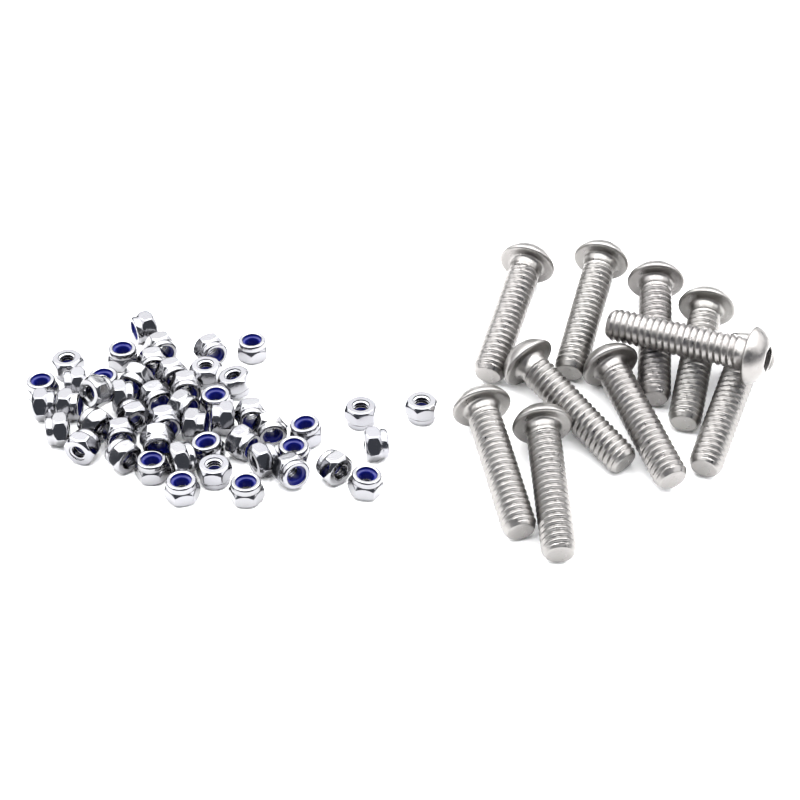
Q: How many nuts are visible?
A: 50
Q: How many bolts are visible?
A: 10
